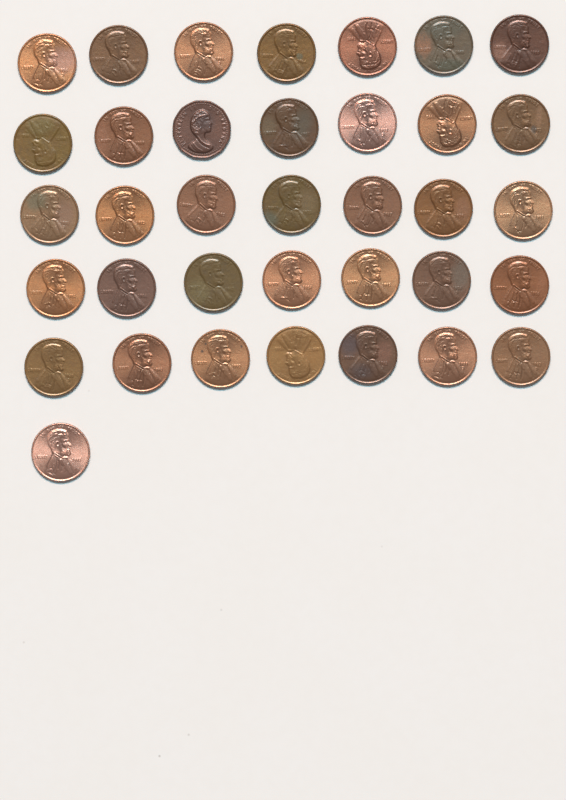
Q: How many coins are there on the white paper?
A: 36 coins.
